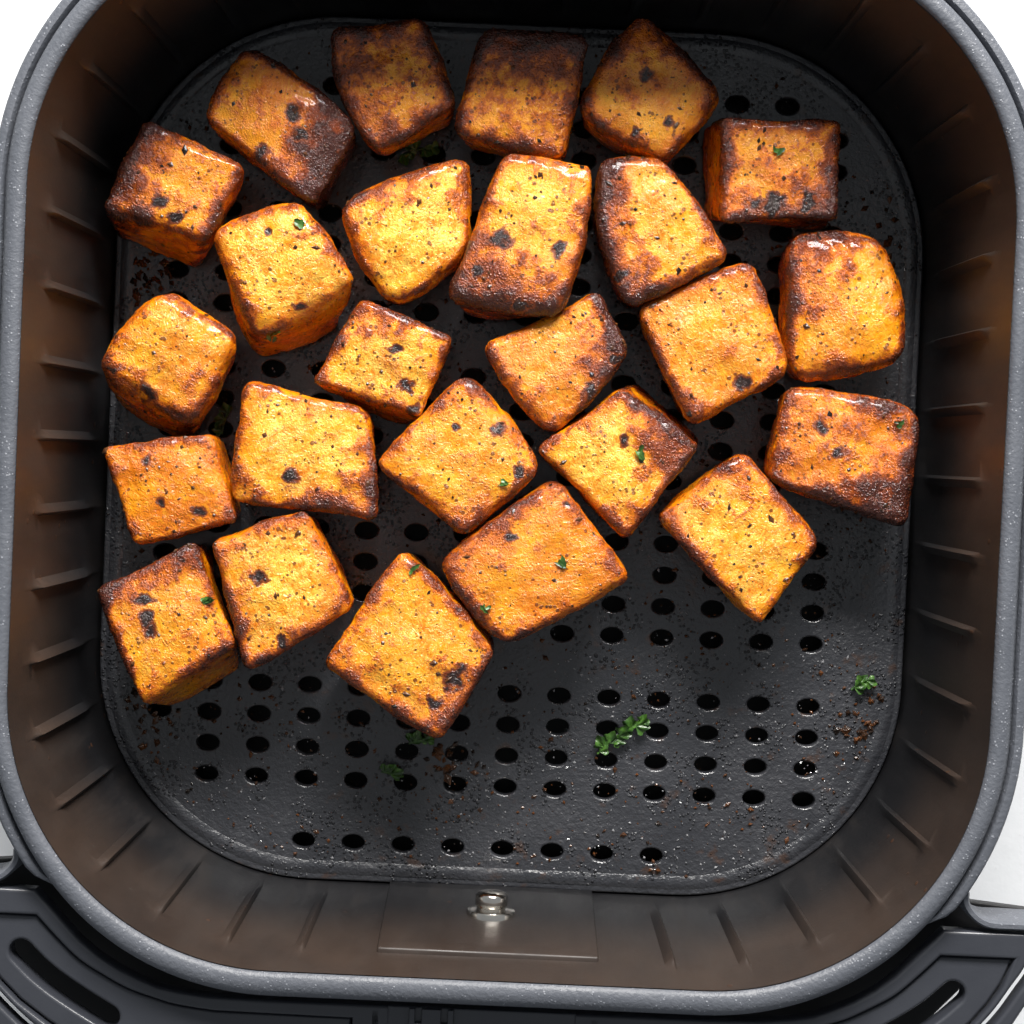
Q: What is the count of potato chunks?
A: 25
